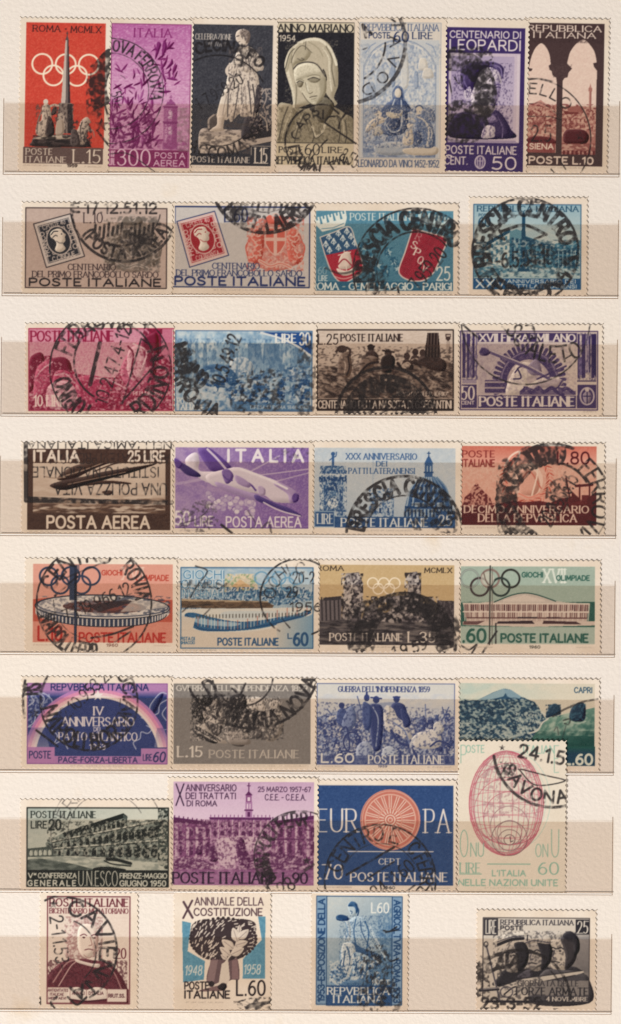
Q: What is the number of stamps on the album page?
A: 35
